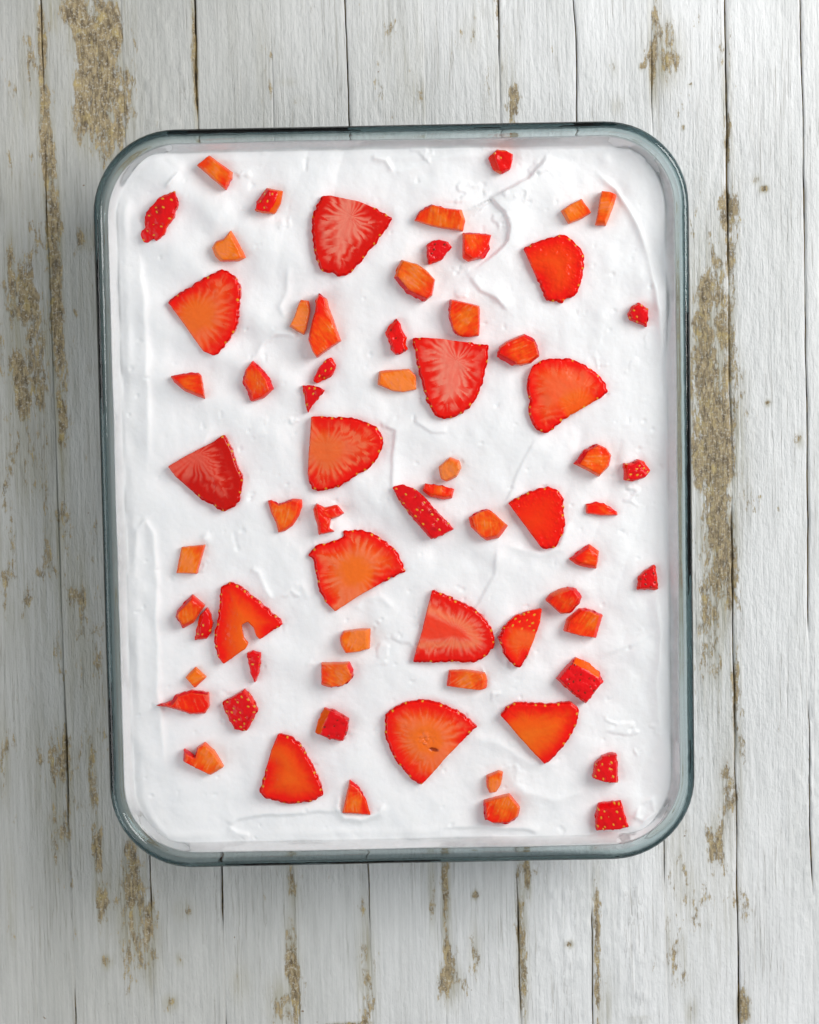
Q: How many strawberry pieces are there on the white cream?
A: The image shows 68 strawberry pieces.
